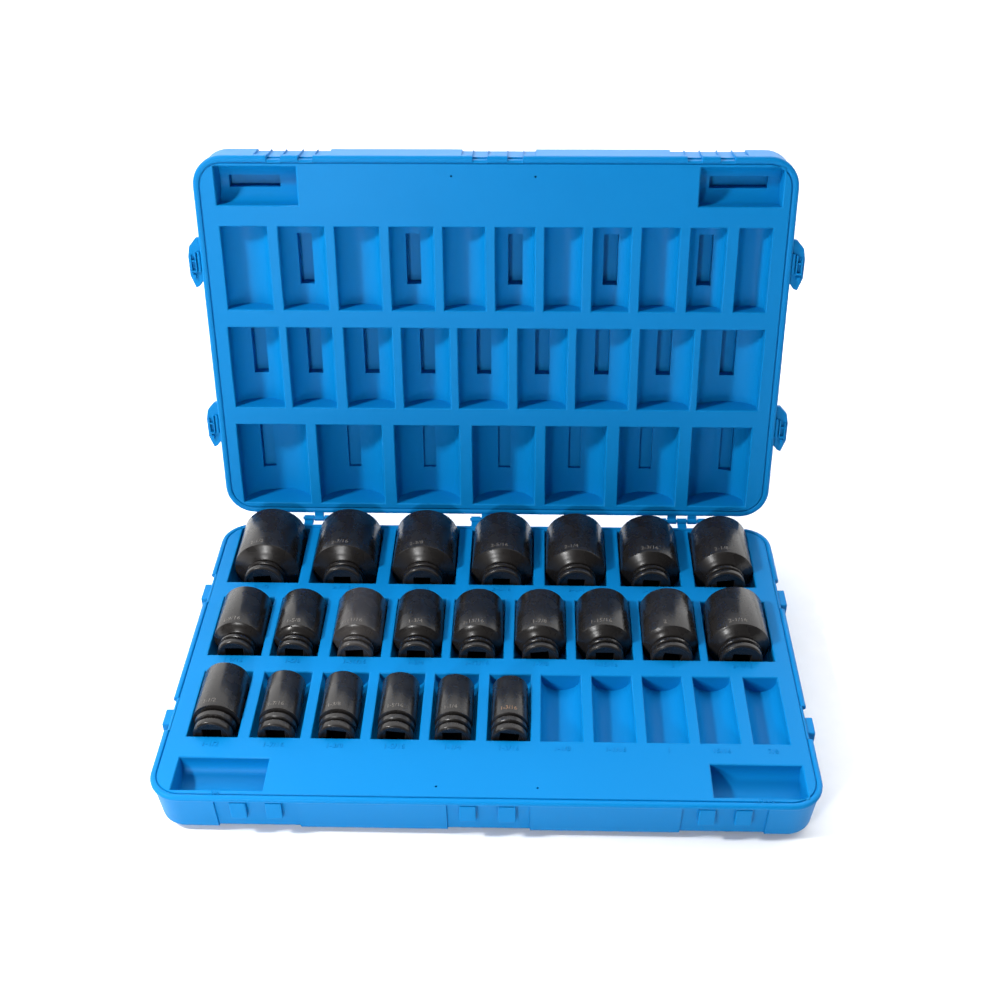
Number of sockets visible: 22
